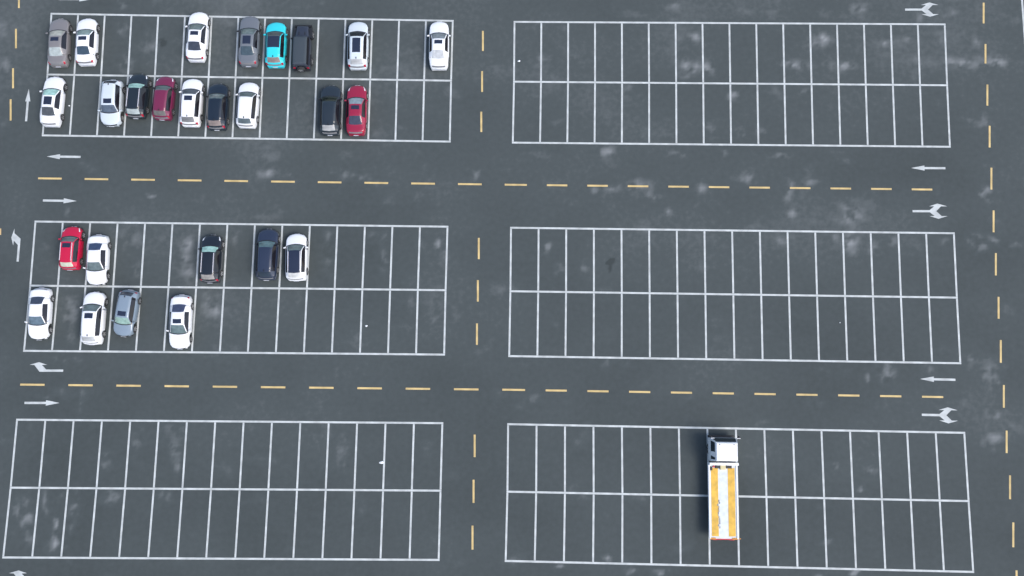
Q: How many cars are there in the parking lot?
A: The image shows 26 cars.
